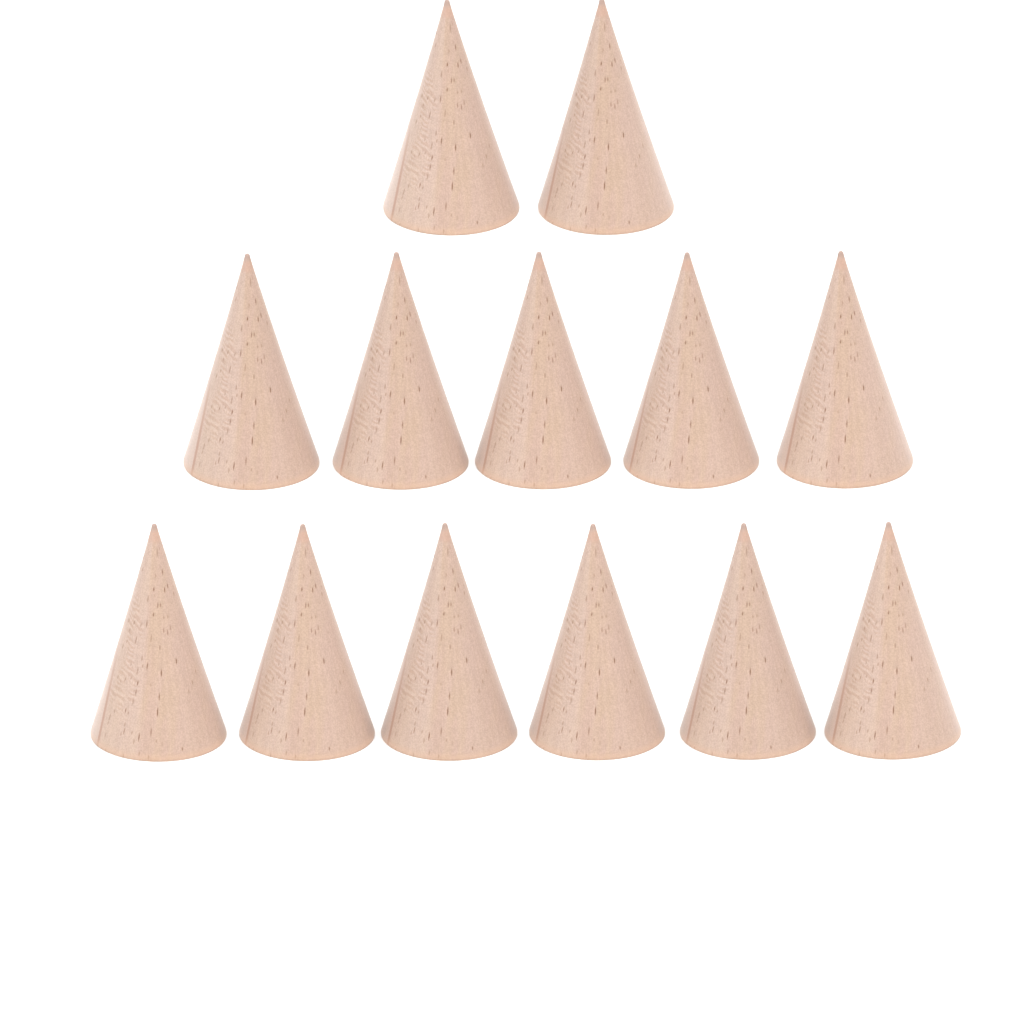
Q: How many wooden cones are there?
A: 13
